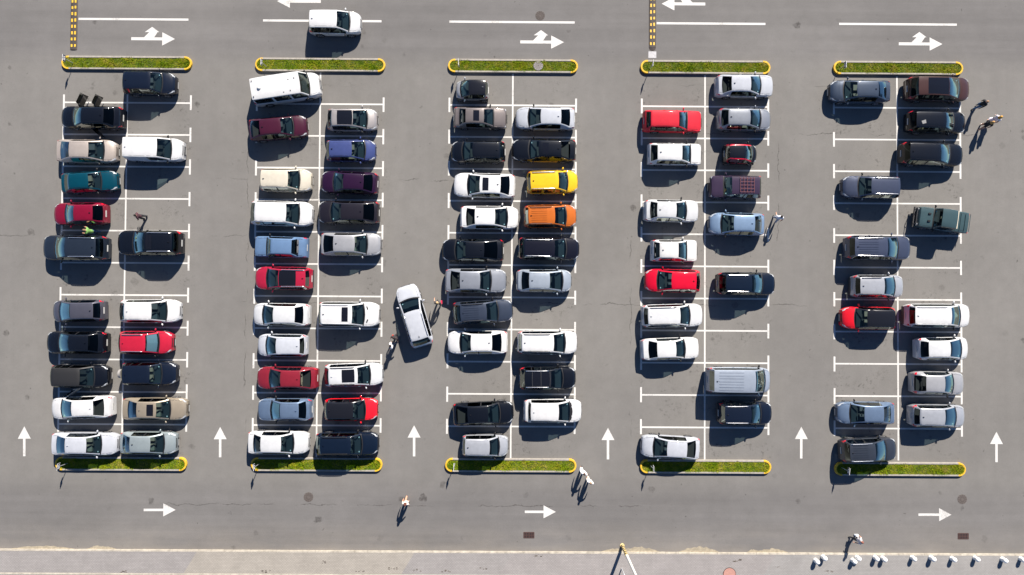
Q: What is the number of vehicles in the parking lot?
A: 91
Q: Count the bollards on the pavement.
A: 12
